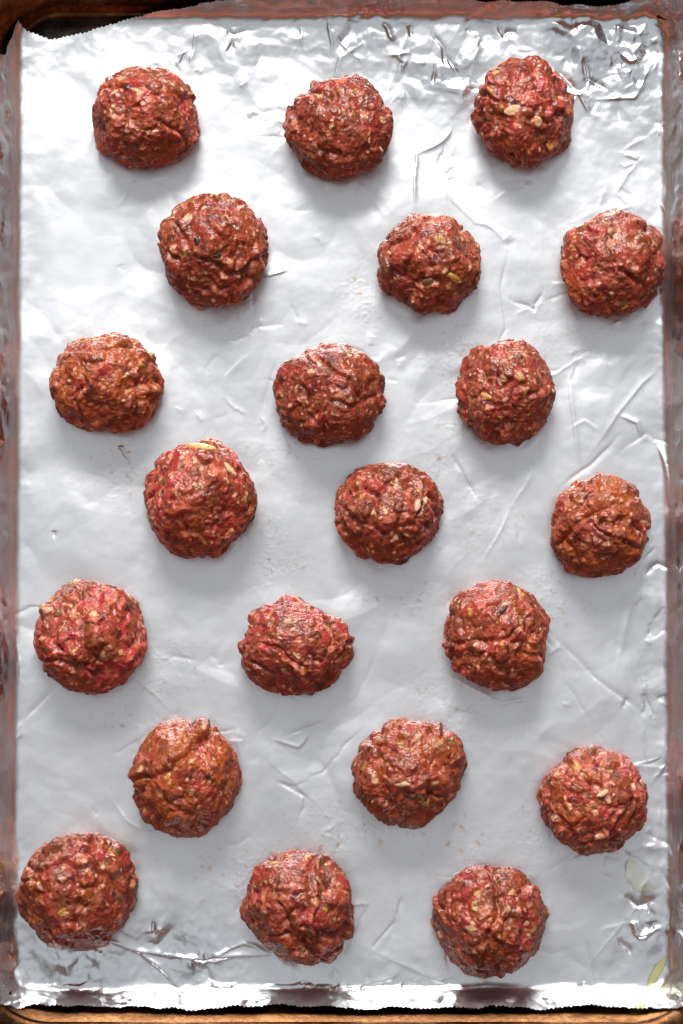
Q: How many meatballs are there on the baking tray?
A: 21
